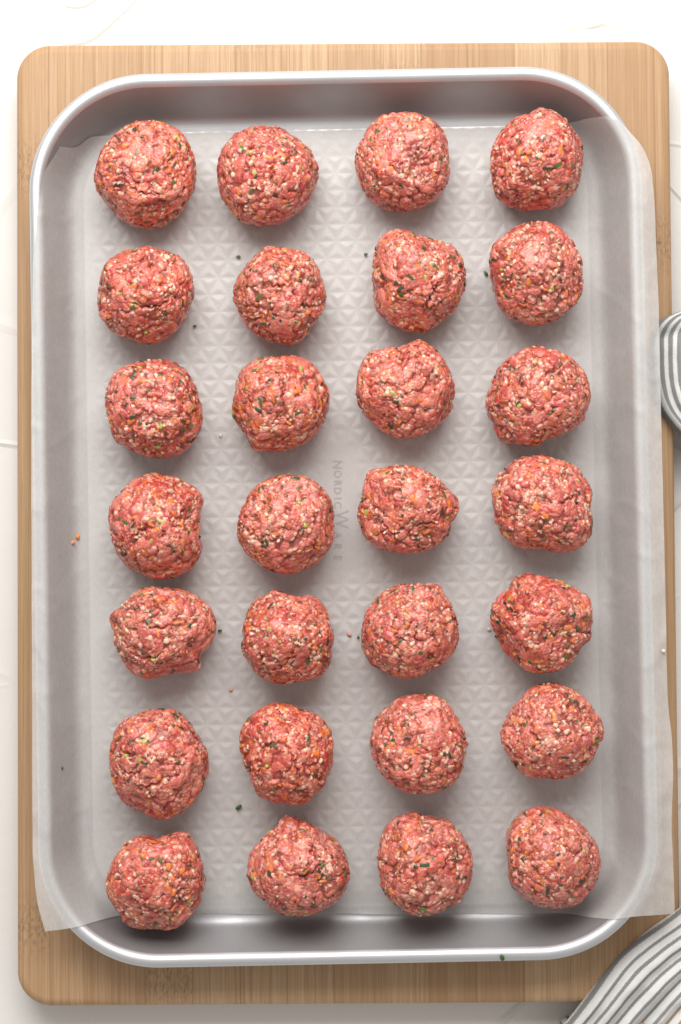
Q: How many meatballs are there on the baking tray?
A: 28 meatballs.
